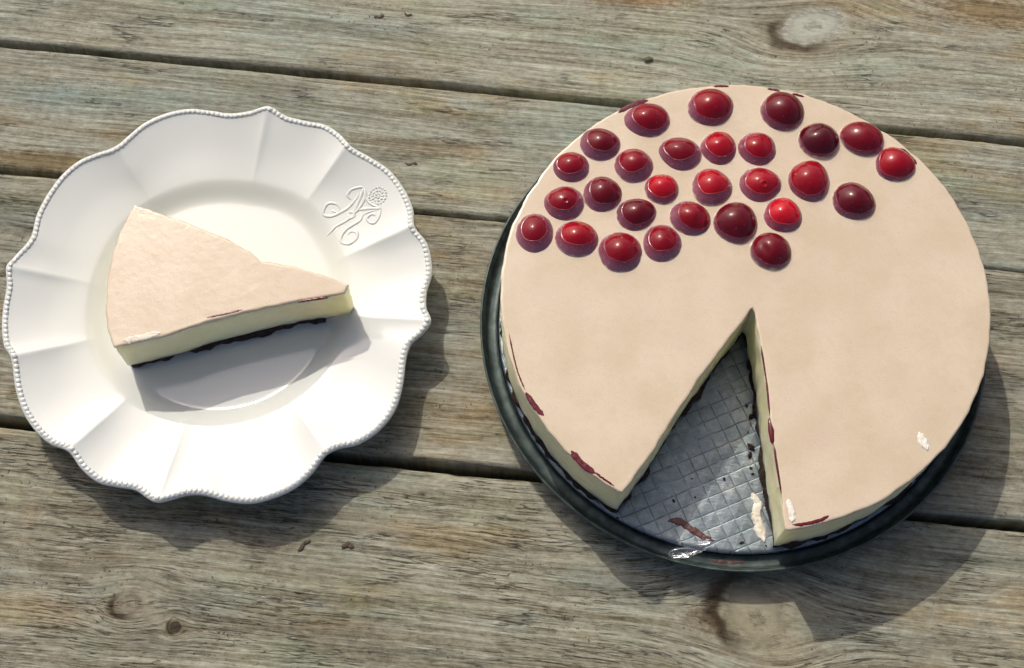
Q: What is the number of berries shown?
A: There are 28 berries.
